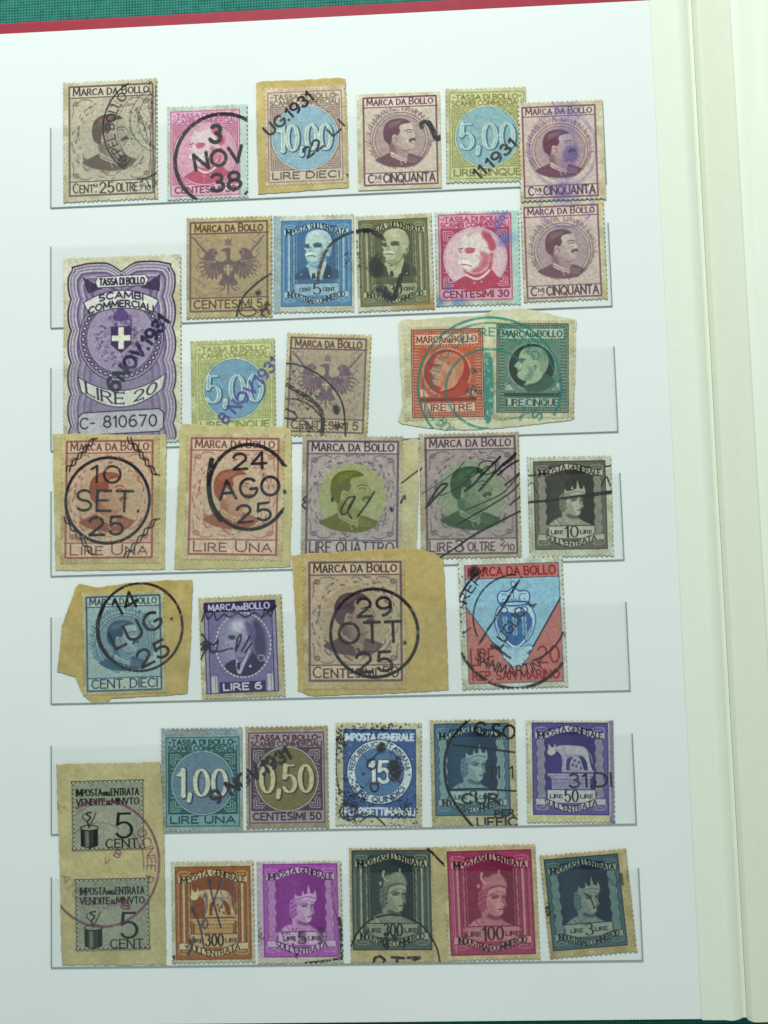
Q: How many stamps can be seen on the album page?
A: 37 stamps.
